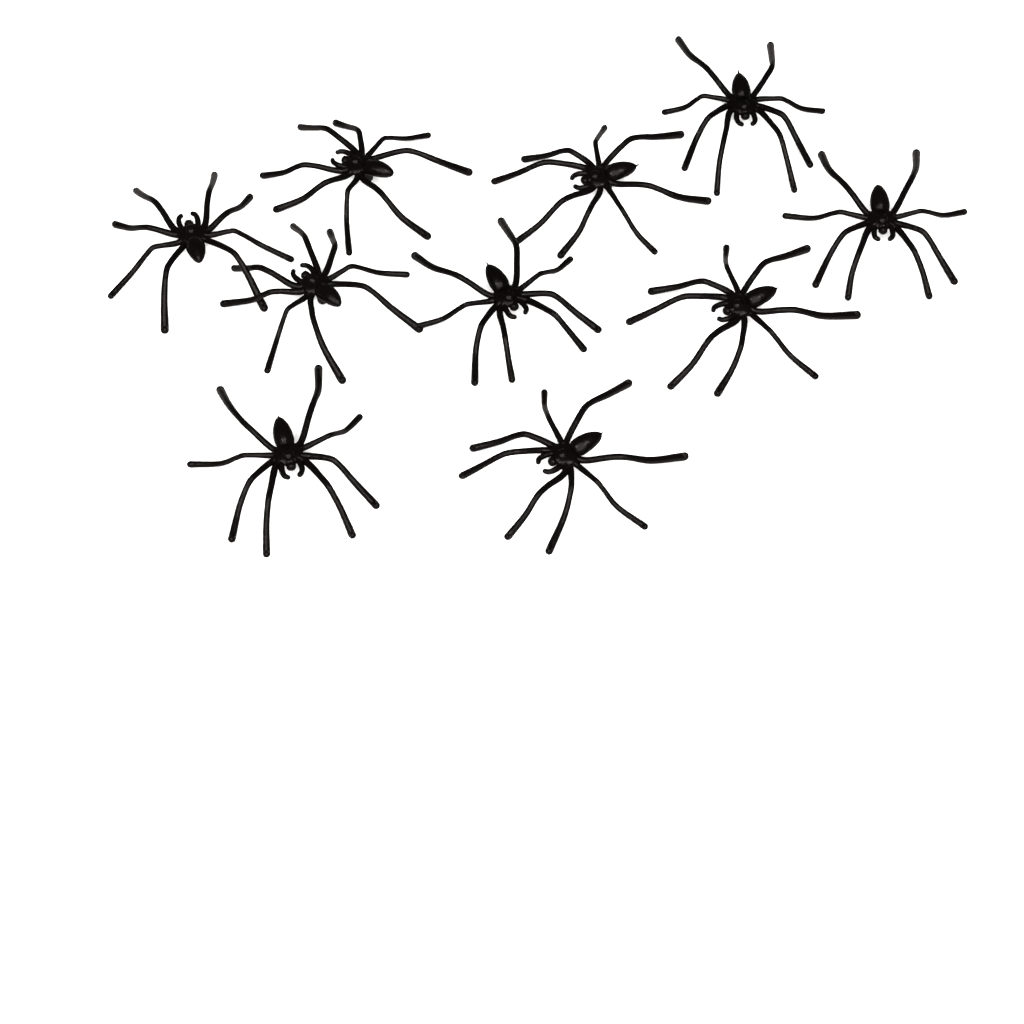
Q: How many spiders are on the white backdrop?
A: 10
